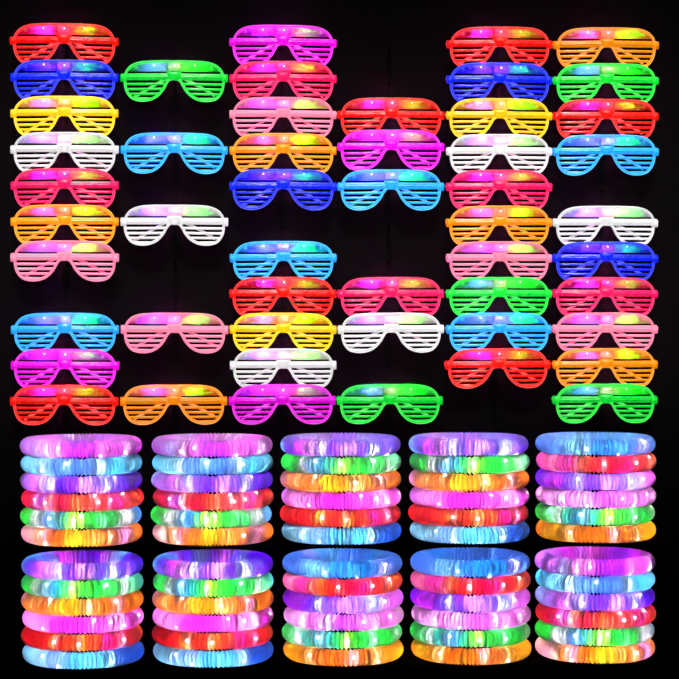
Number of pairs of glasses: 51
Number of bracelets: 60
